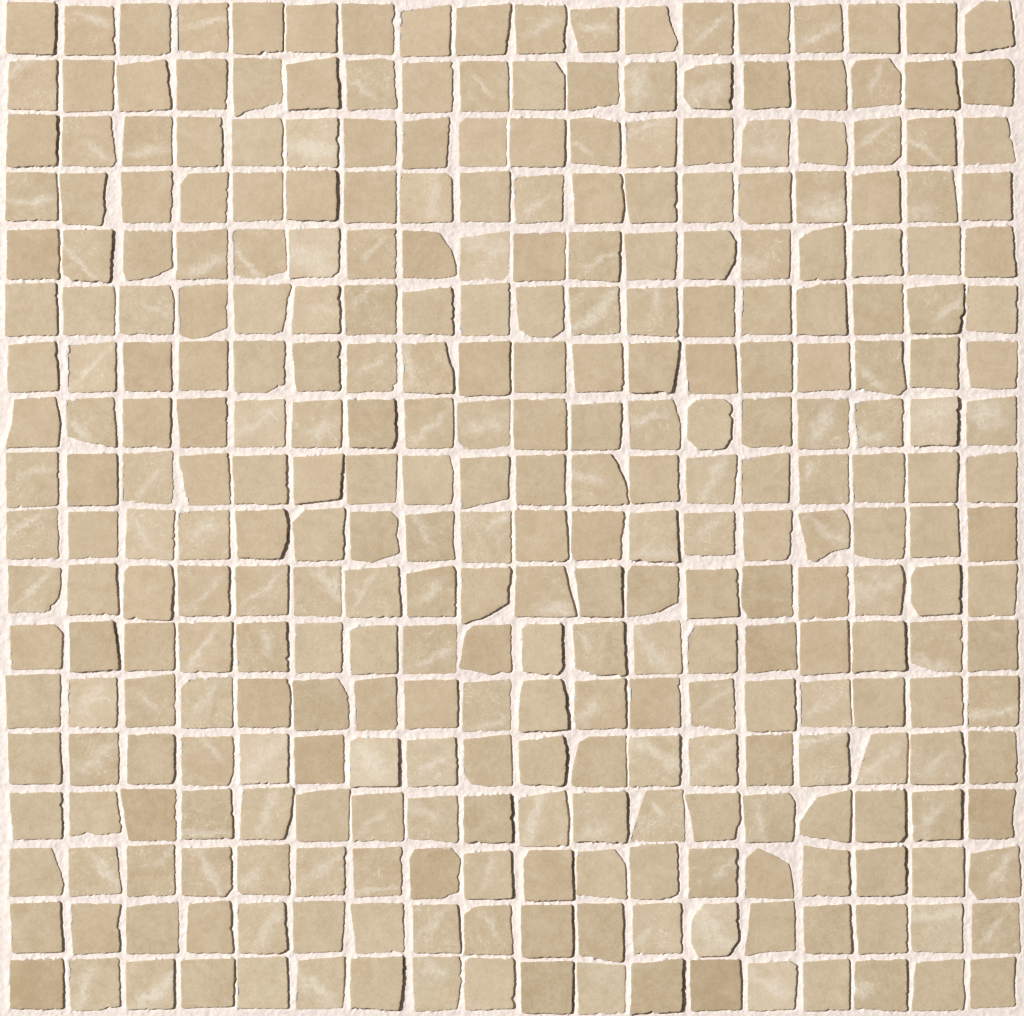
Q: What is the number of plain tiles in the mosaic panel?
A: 195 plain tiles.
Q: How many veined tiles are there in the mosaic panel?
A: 129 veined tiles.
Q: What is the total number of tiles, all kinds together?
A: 324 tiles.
